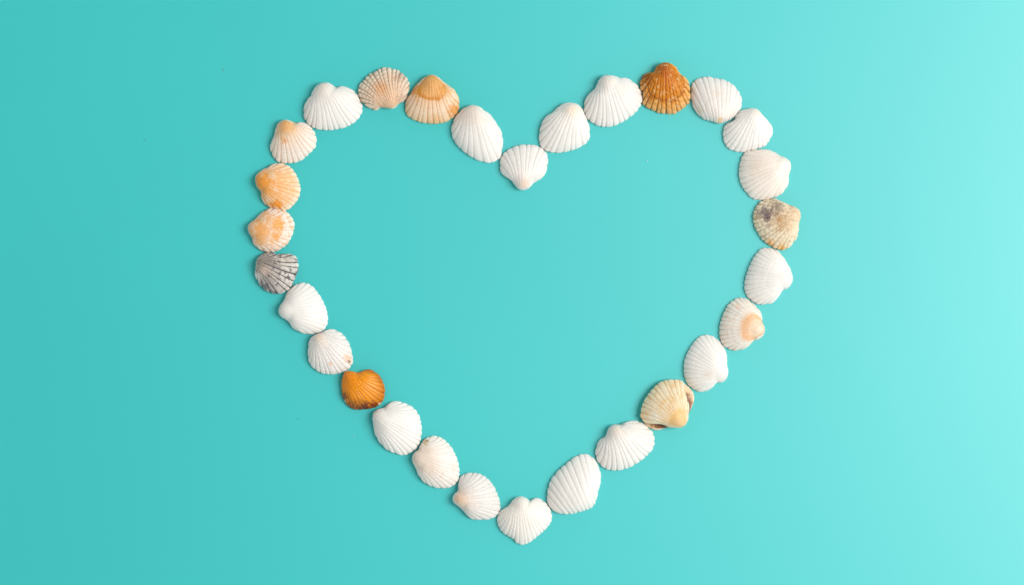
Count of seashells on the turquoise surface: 29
